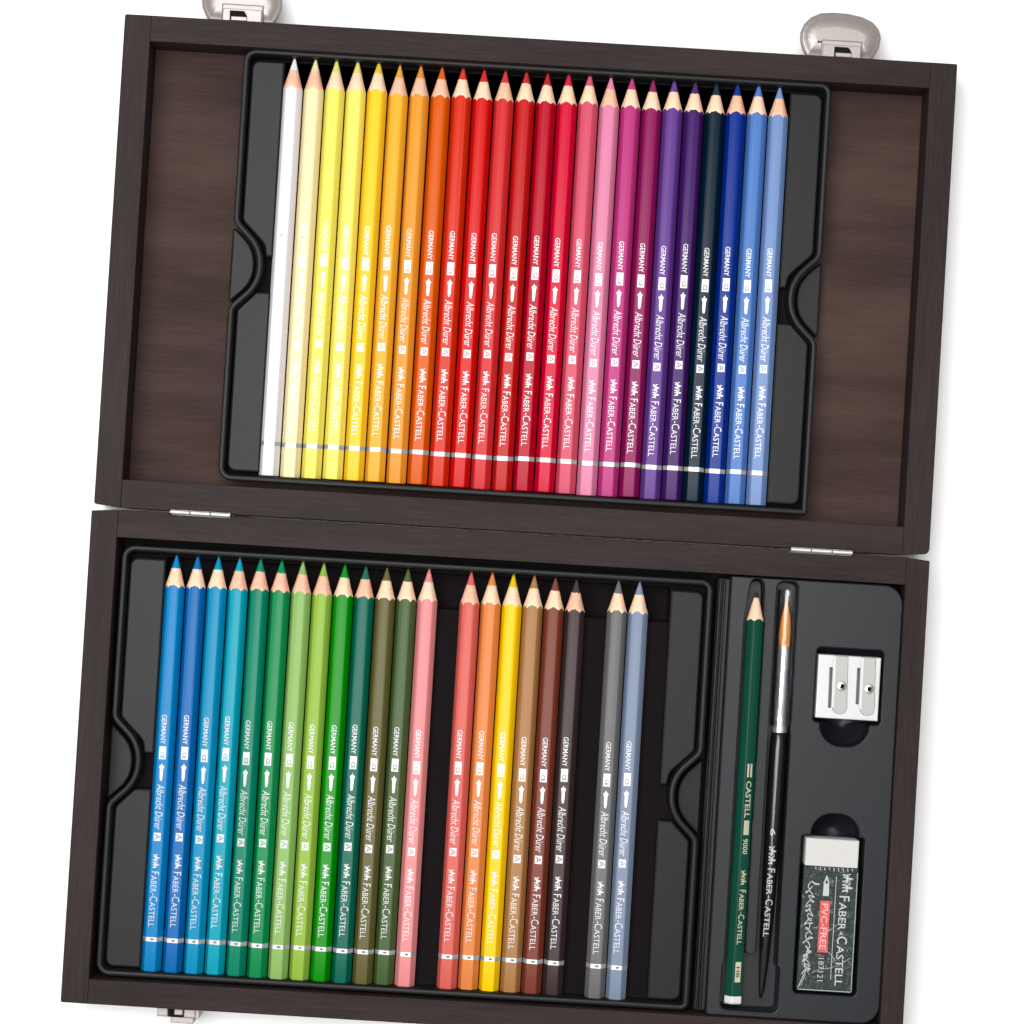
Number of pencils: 46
